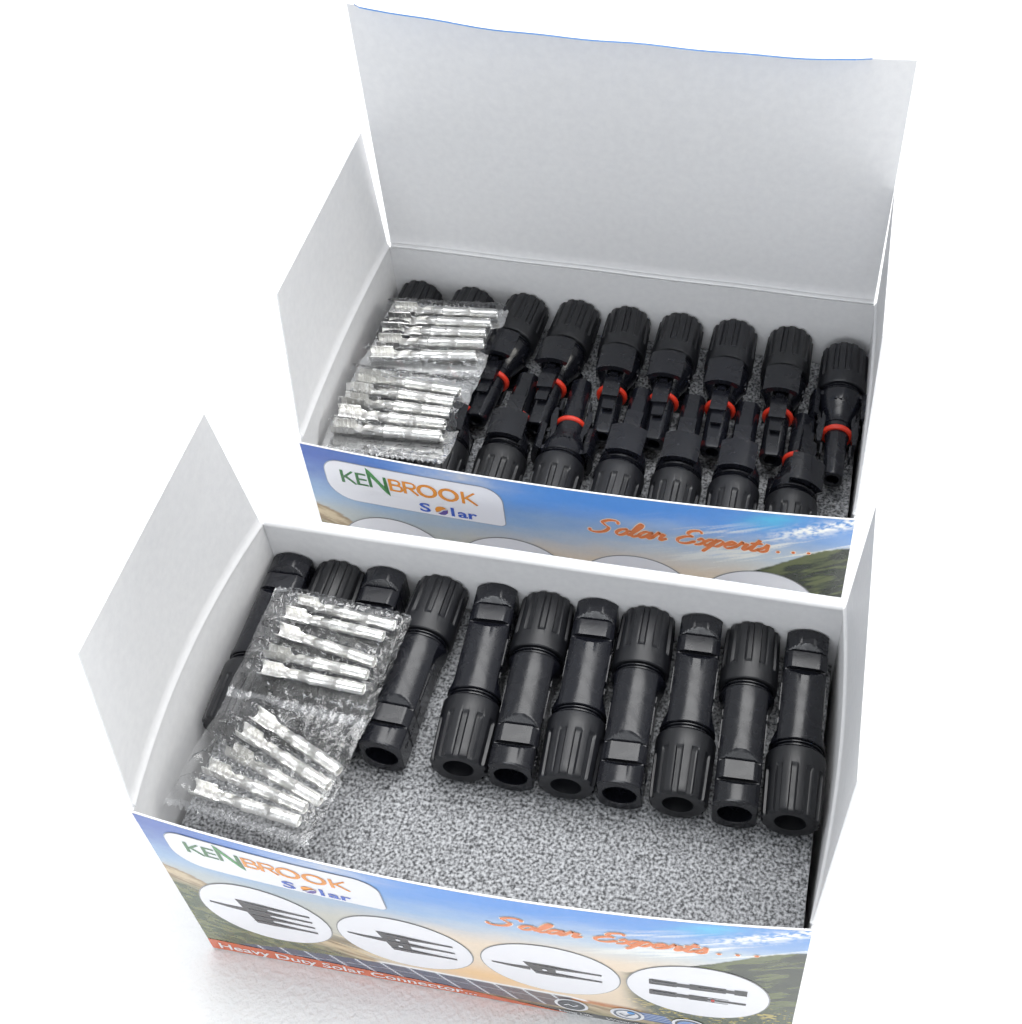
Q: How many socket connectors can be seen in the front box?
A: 11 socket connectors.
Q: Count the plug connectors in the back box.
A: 17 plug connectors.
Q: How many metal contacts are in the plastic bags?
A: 20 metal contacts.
